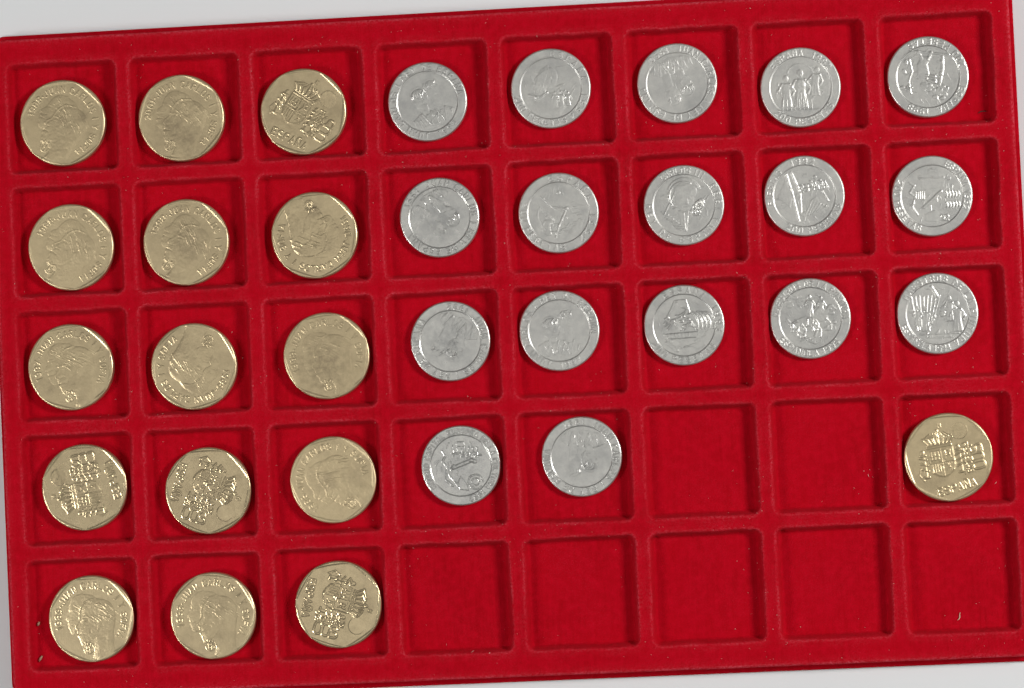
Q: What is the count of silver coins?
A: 17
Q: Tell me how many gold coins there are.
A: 16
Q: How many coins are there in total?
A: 33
